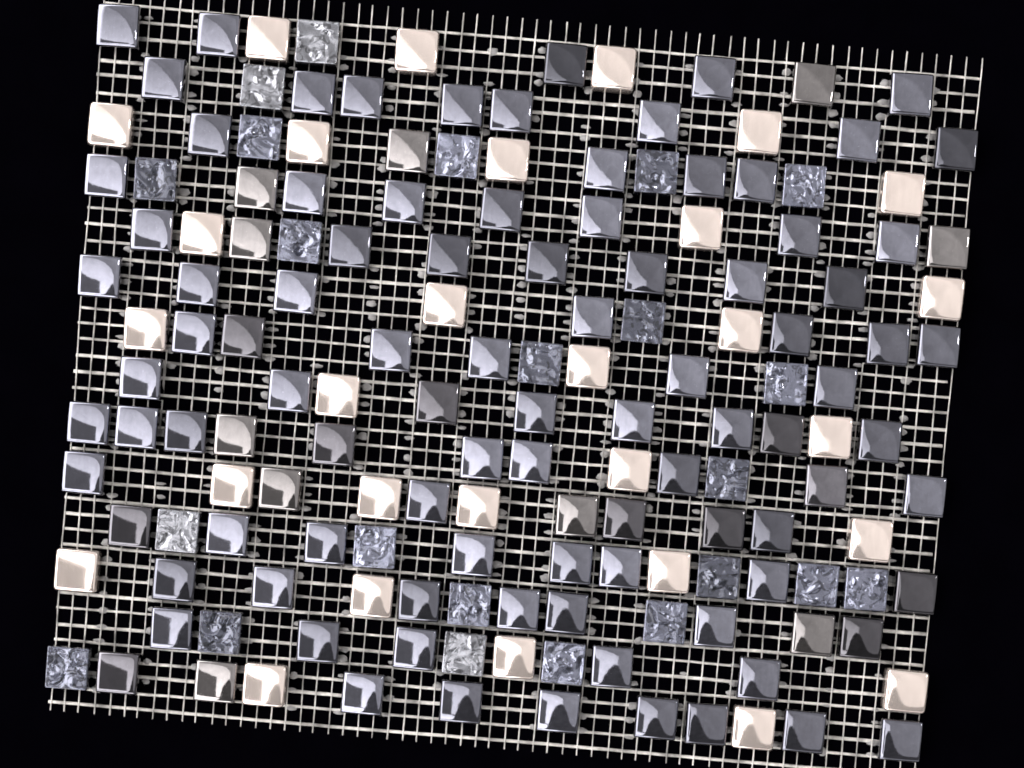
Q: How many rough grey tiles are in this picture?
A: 23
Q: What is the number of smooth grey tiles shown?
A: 104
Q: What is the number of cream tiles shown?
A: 29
